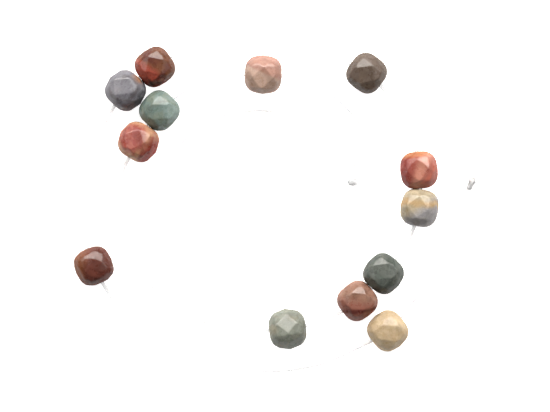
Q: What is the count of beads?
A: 13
